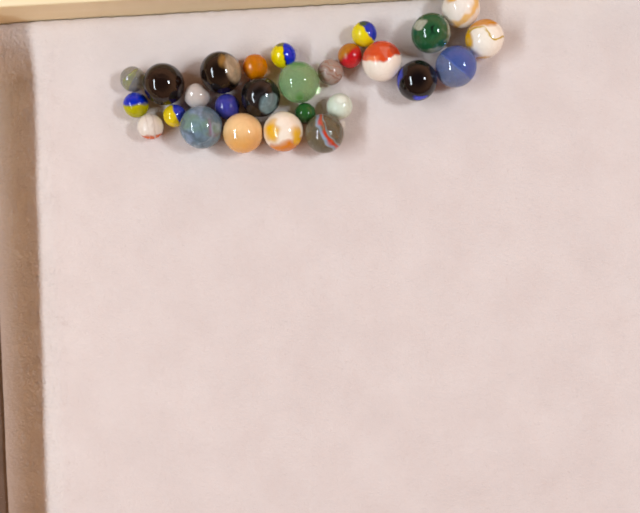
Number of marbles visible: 27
